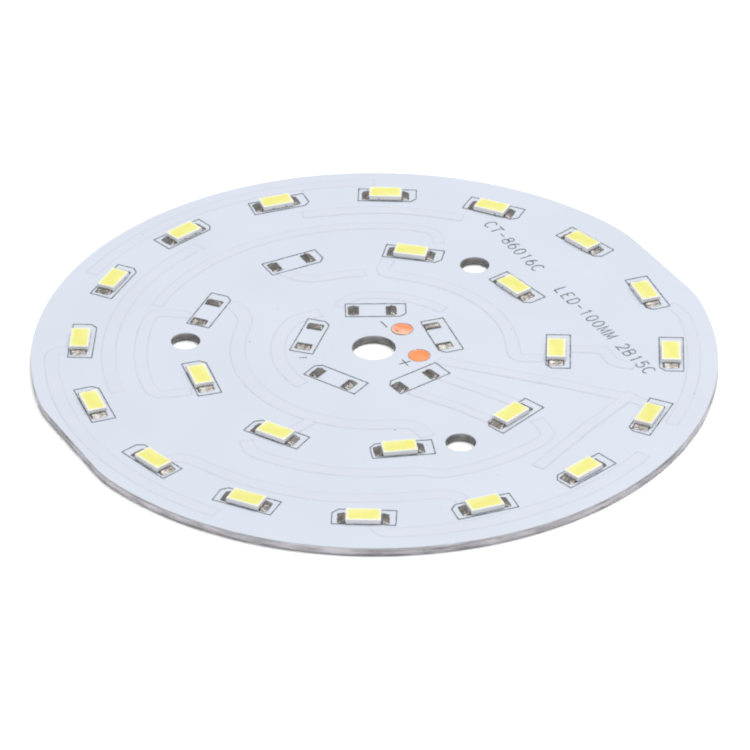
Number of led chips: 23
